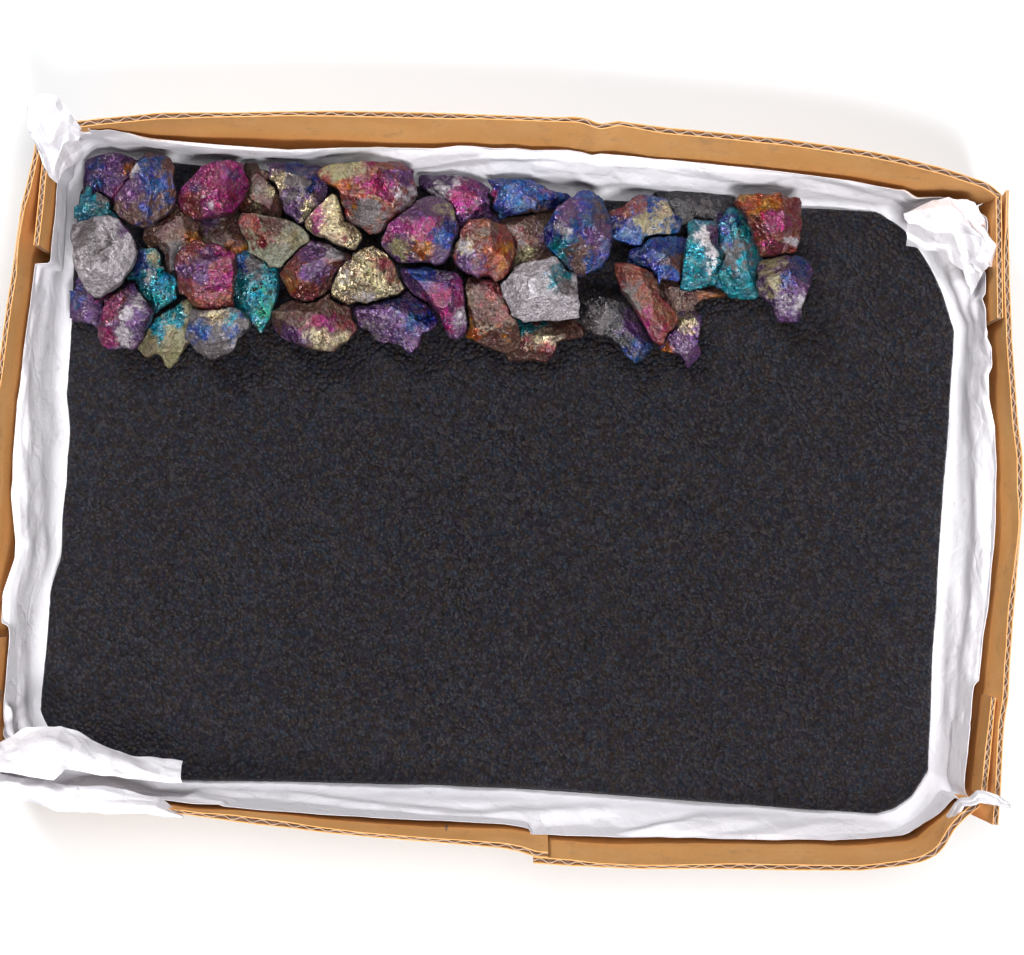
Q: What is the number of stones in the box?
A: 44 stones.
